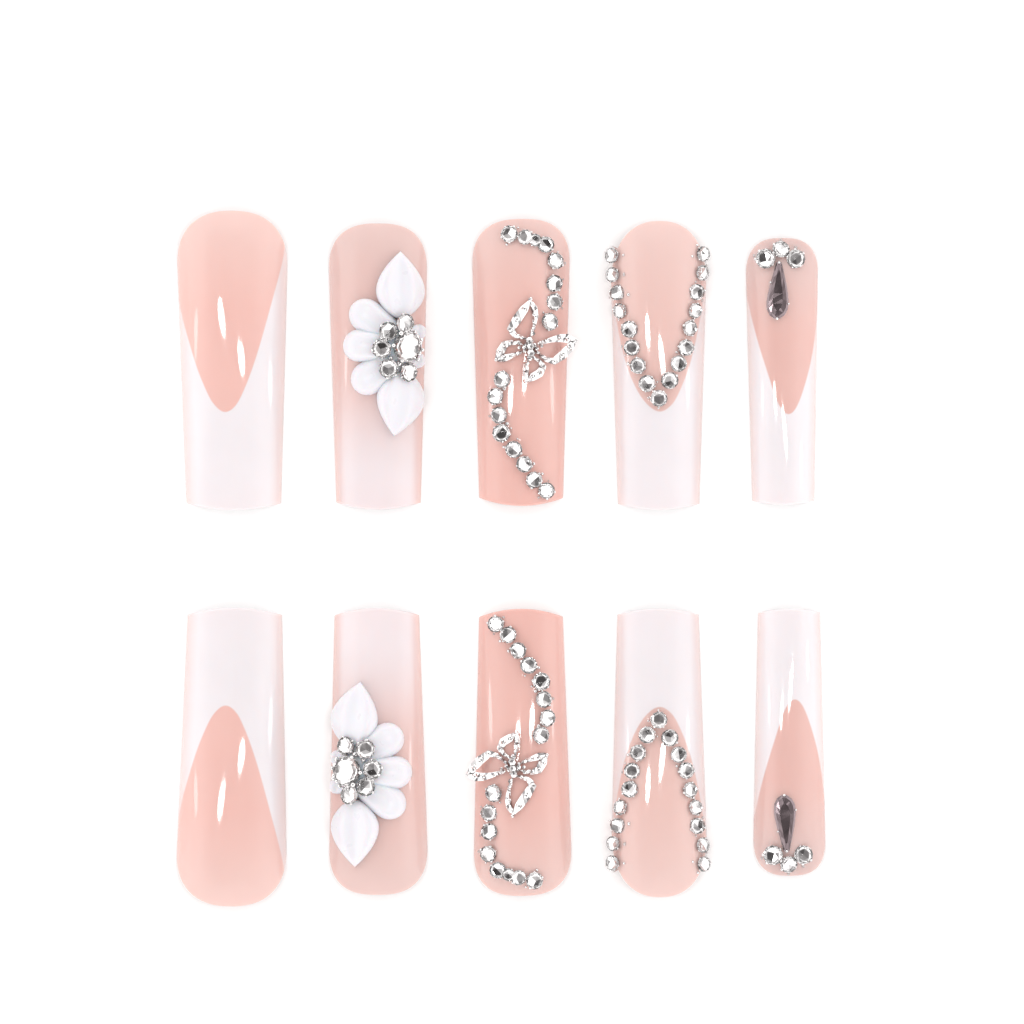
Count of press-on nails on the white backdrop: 10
